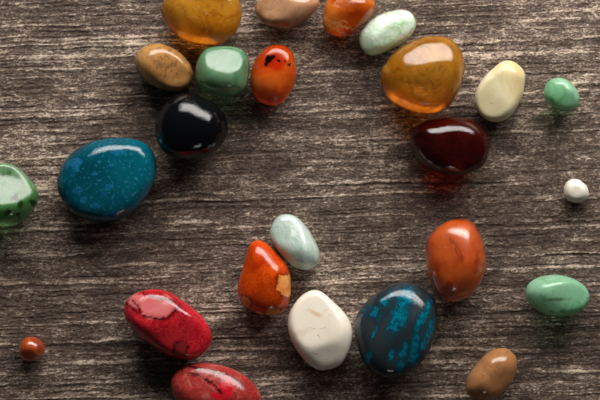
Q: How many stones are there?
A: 25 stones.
